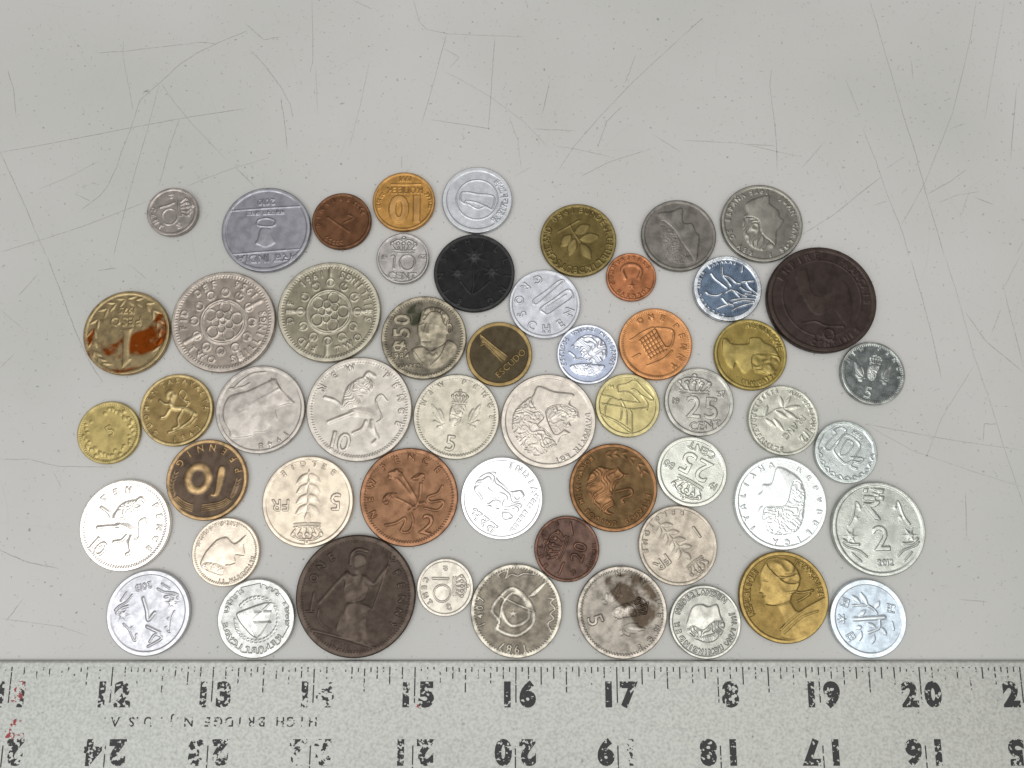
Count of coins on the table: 54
